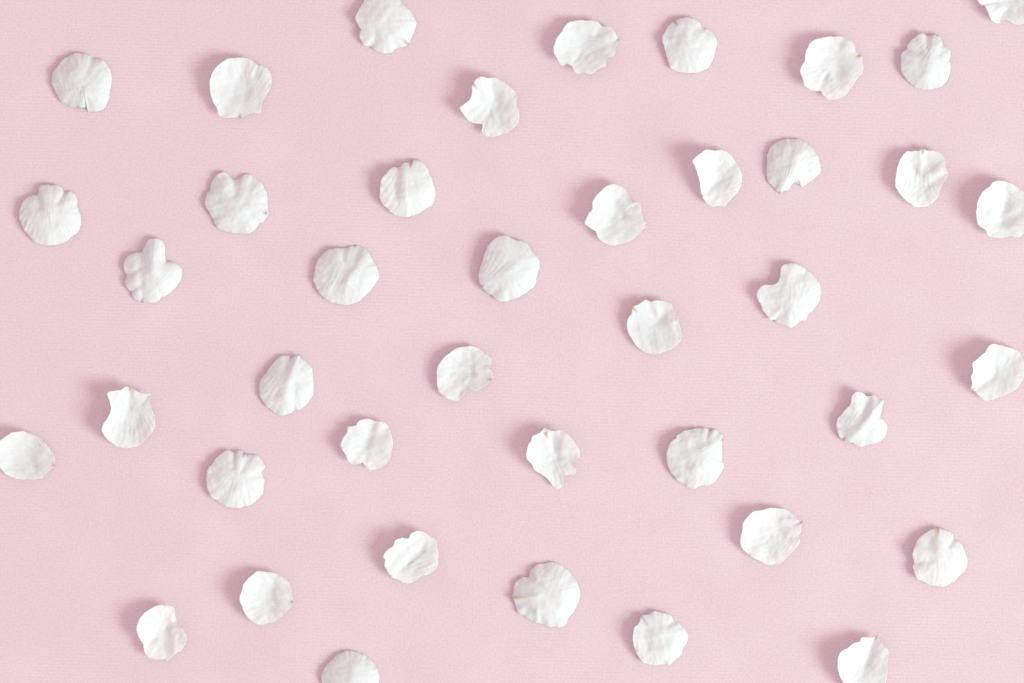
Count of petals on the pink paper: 41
